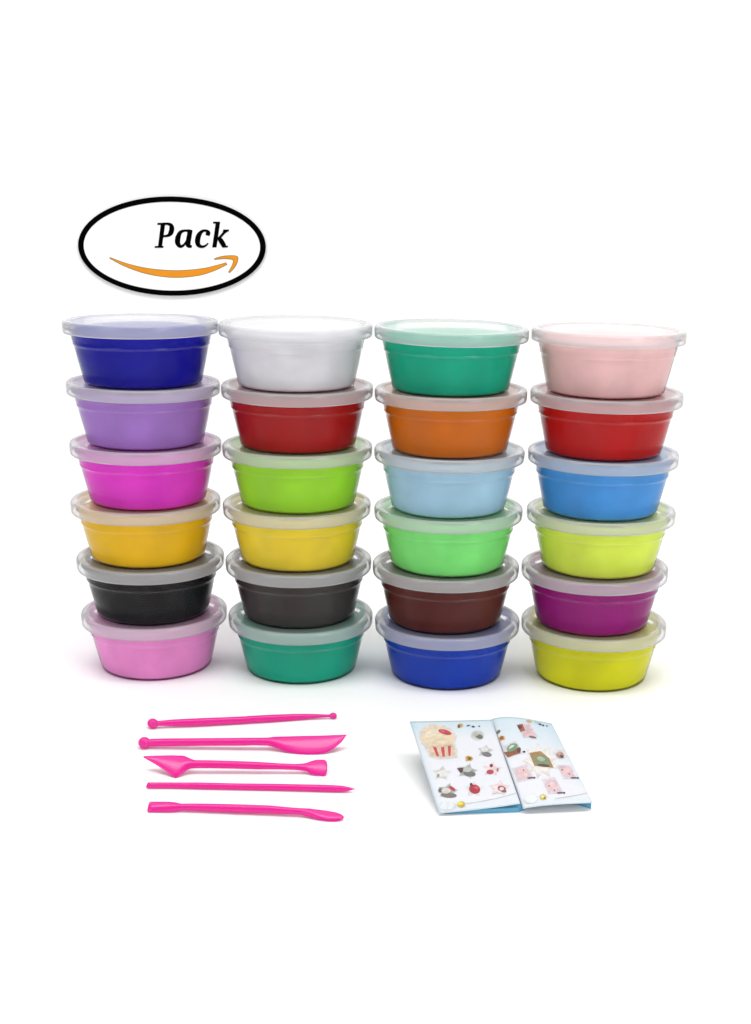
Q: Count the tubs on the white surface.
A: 24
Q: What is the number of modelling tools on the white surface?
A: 5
